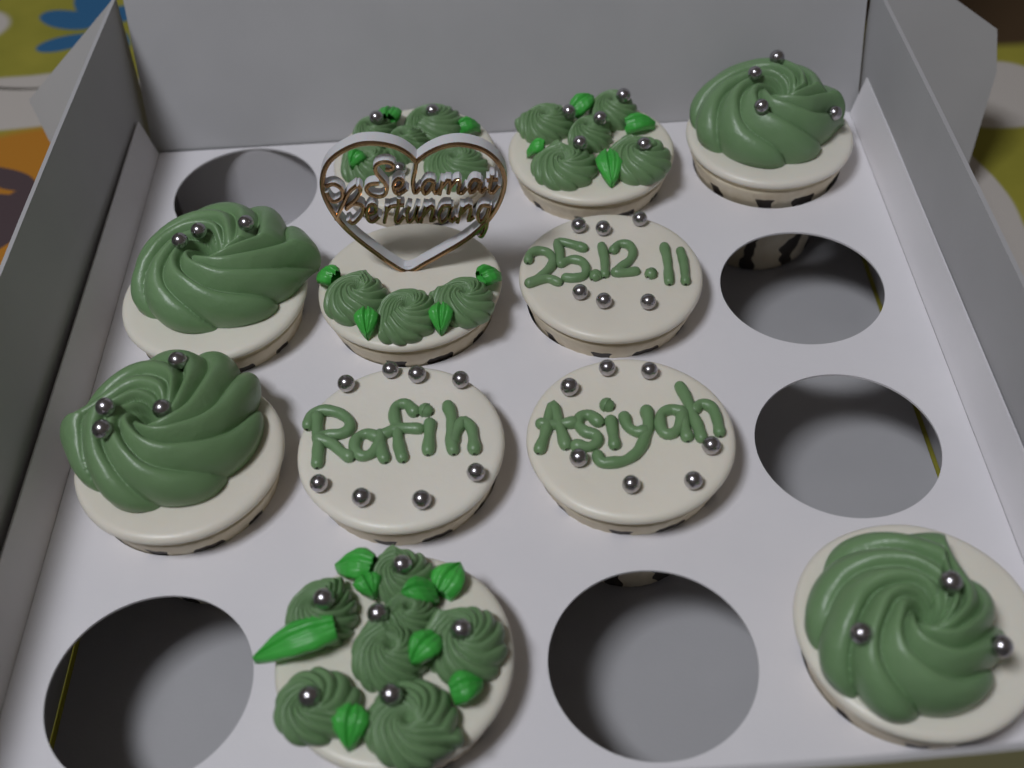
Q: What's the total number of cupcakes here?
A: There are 11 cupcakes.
